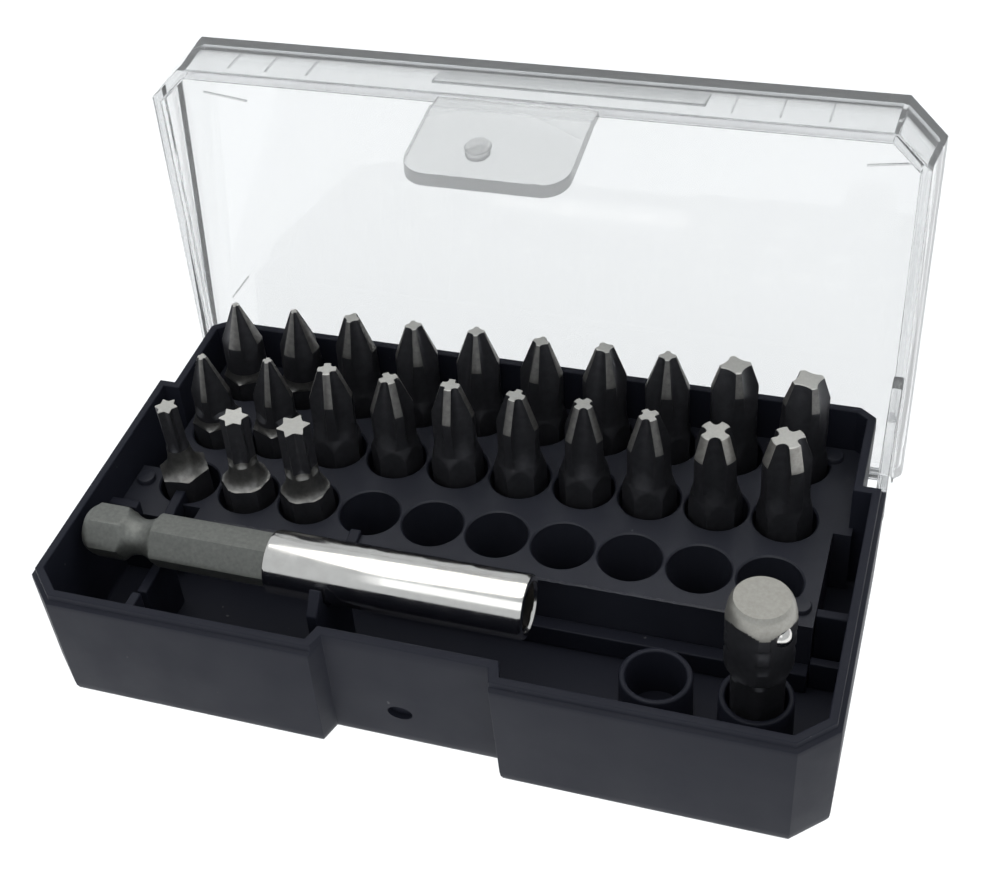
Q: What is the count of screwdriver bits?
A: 23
